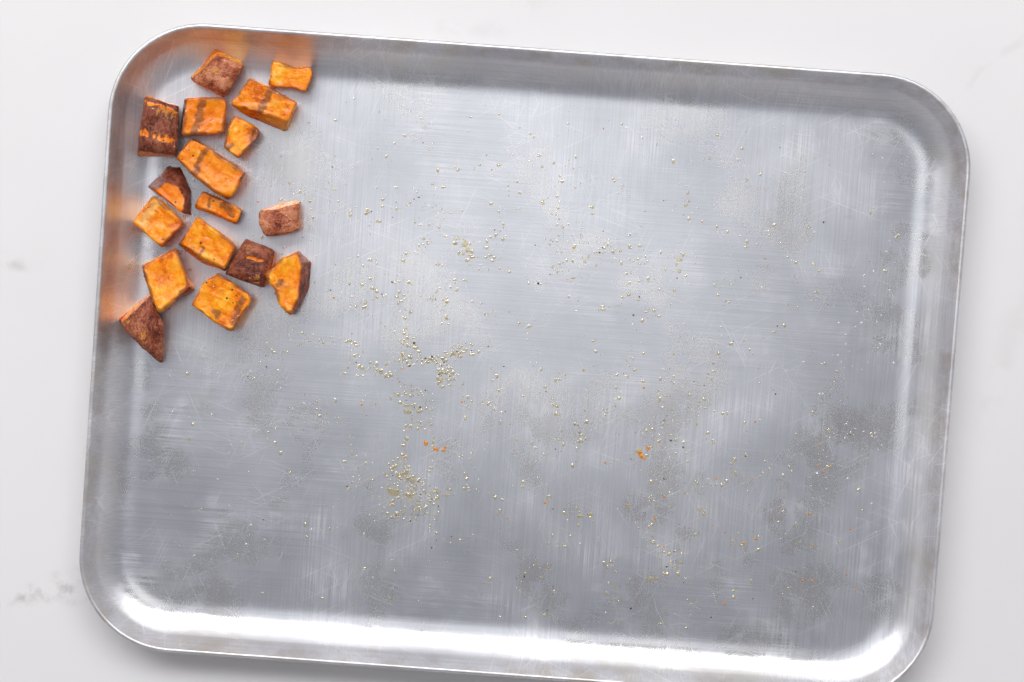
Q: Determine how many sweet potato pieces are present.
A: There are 17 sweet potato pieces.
